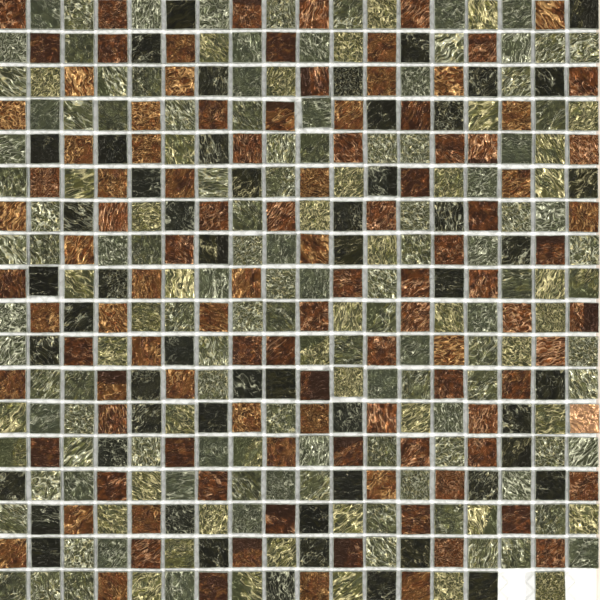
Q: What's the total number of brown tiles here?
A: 108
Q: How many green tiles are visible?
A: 160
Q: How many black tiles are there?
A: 54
